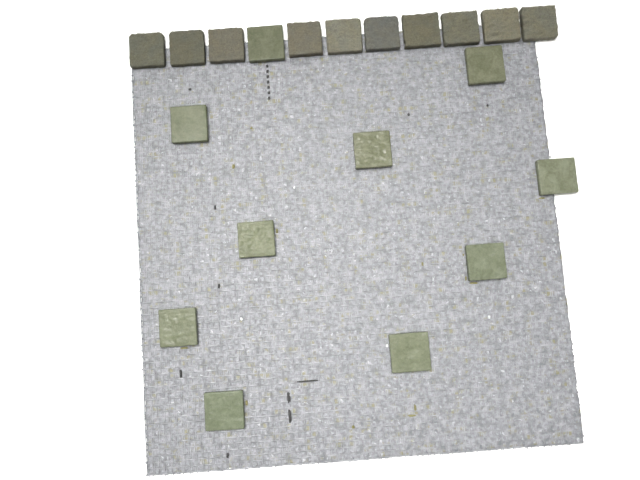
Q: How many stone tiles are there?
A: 10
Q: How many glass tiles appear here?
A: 10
